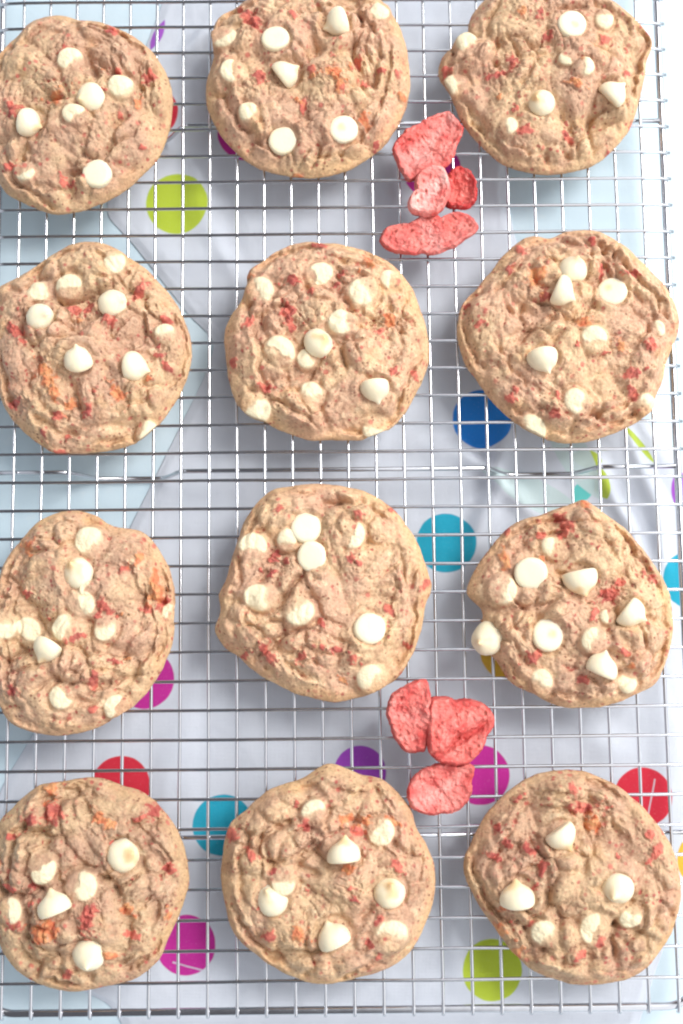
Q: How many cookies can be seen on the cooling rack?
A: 12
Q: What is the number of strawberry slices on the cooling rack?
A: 7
